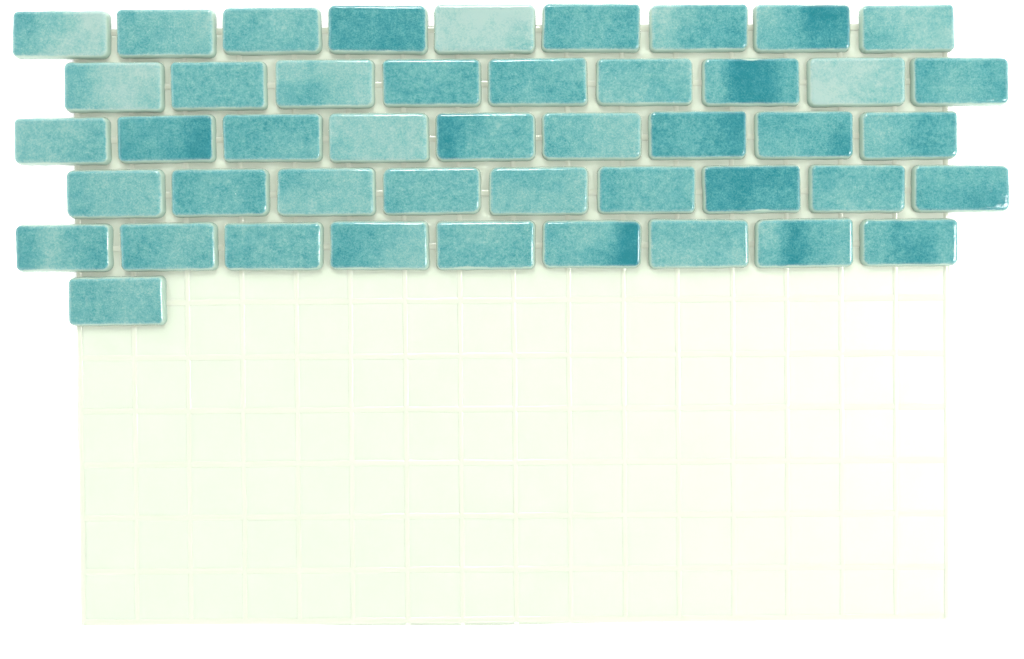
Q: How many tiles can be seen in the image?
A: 46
